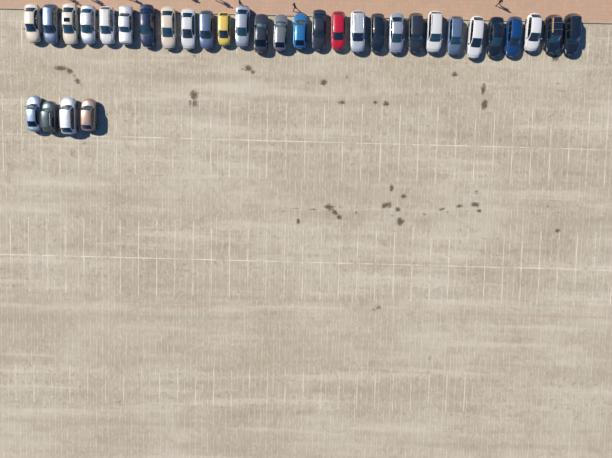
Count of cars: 33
